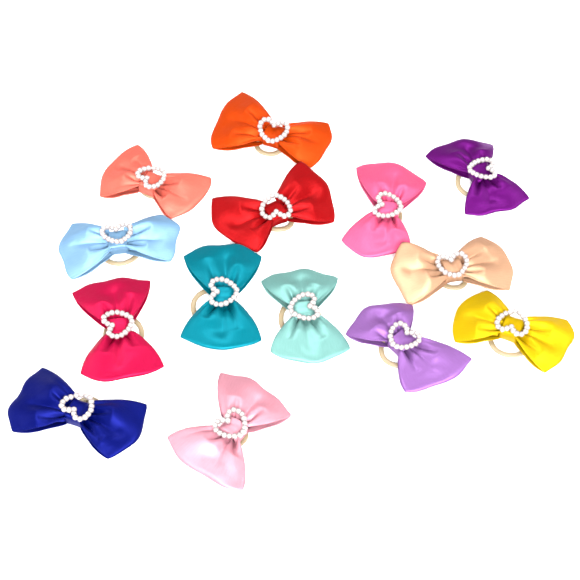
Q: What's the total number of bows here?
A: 14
